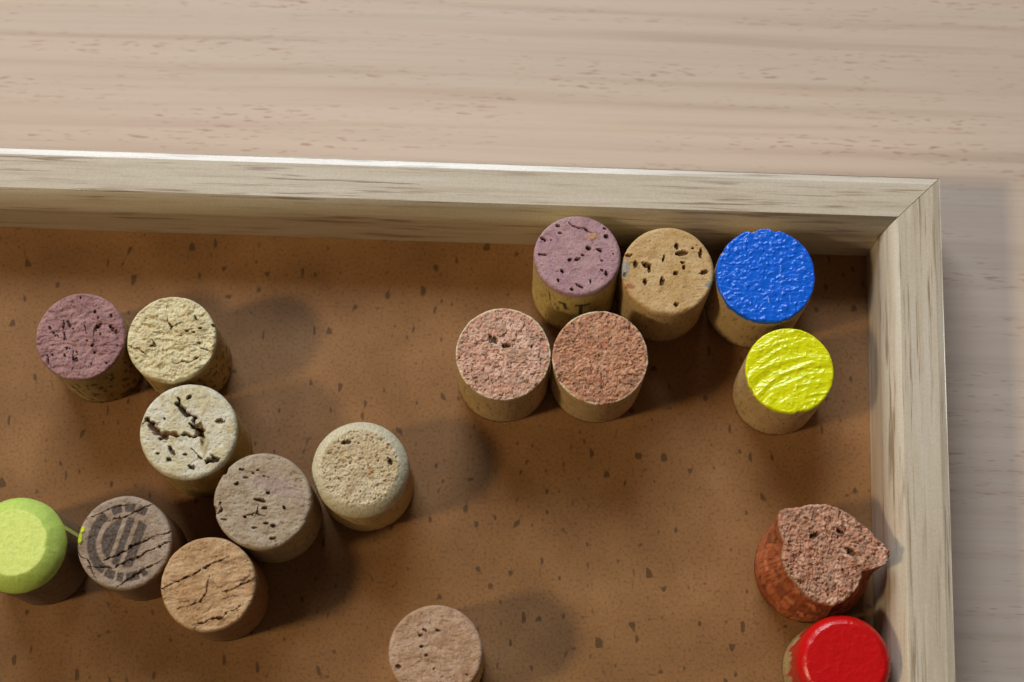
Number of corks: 17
